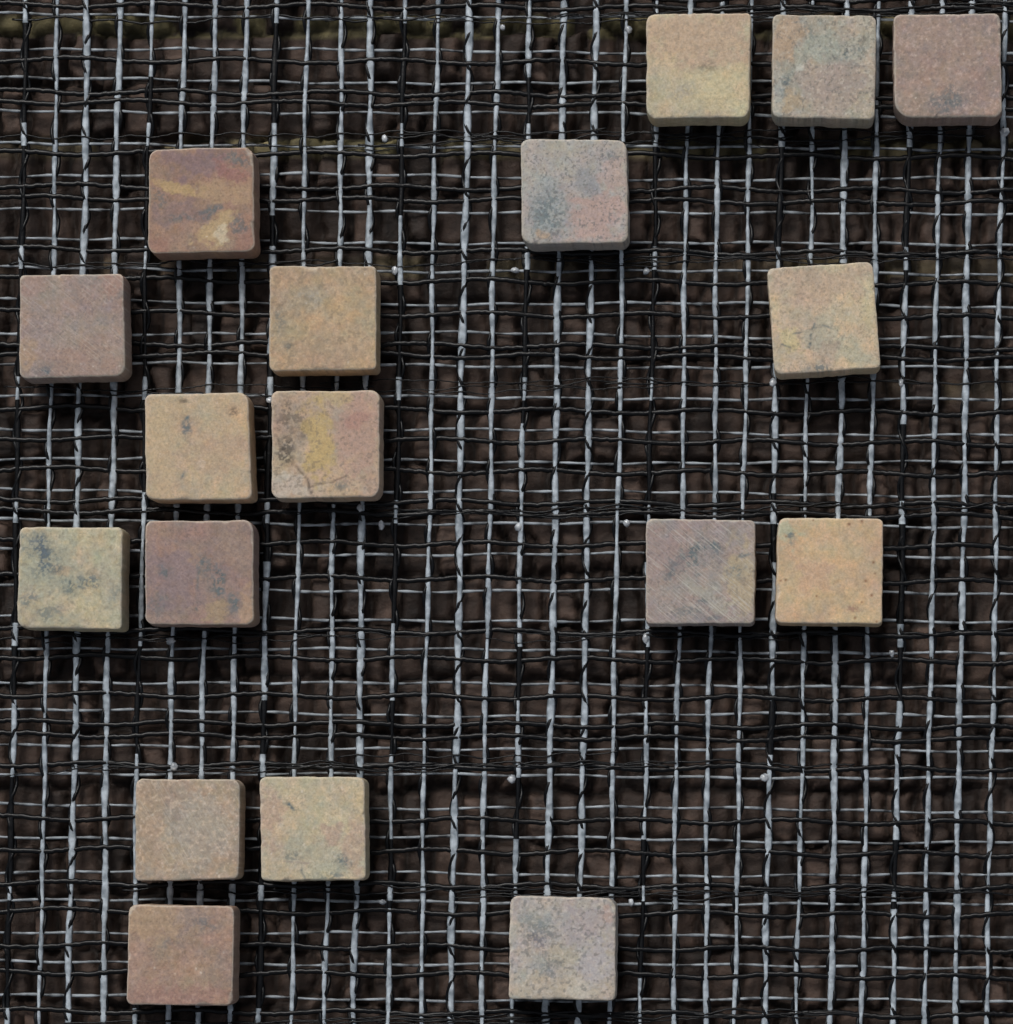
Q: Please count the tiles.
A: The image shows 18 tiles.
